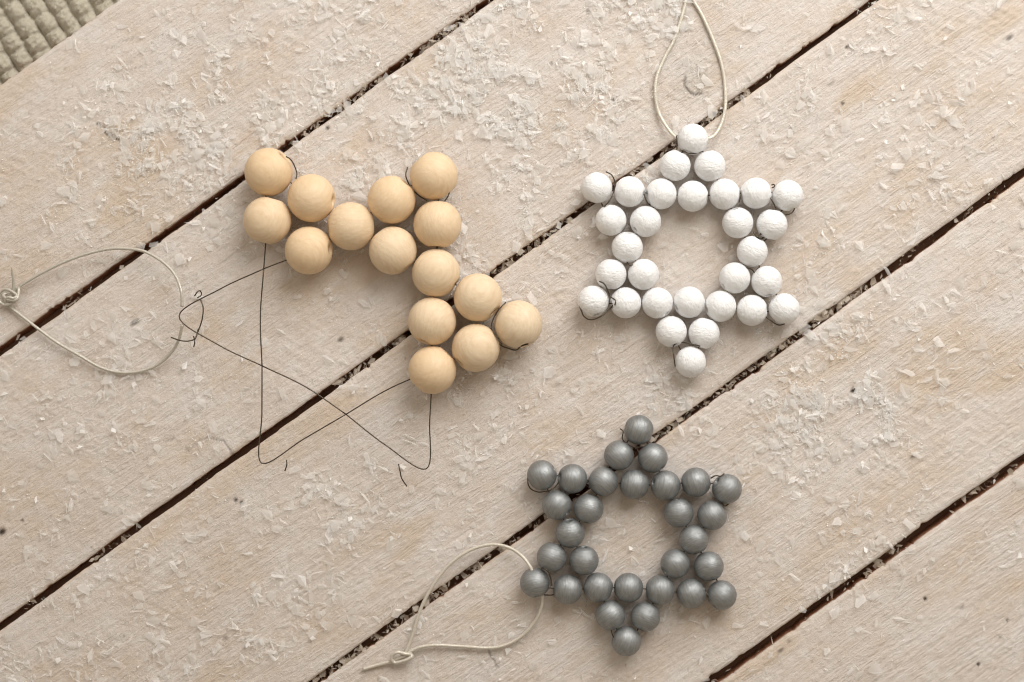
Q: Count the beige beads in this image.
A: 15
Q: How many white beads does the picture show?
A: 30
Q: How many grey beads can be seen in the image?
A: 30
